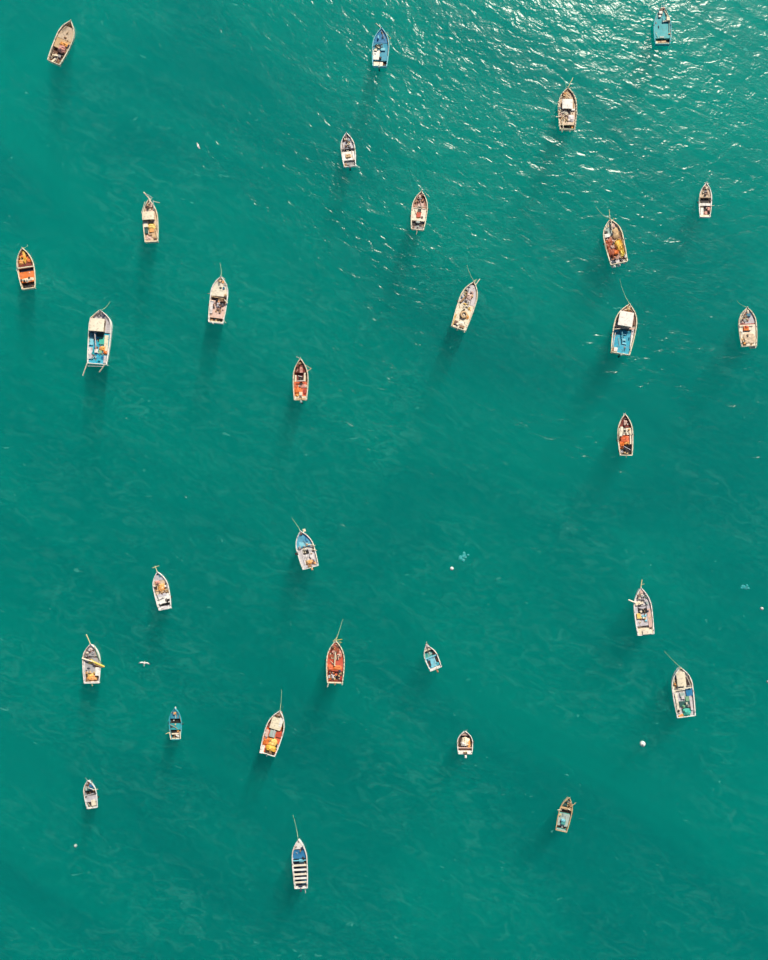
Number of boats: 30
